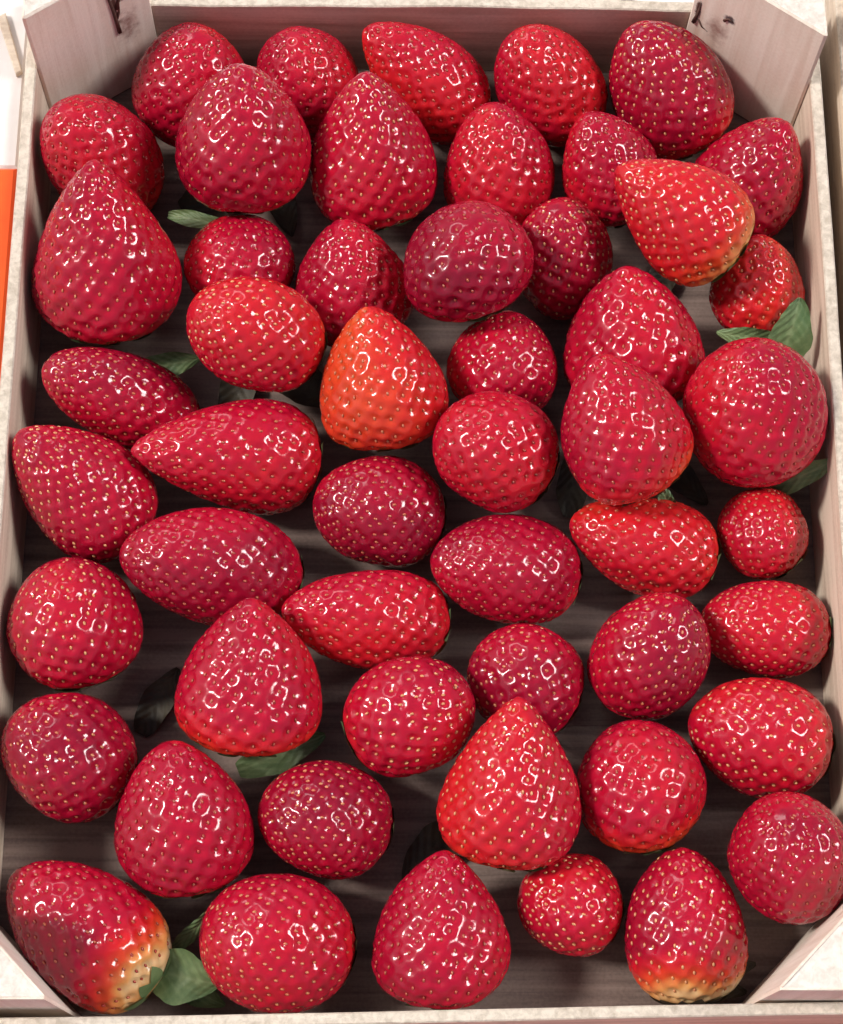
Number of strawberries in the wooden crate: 52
